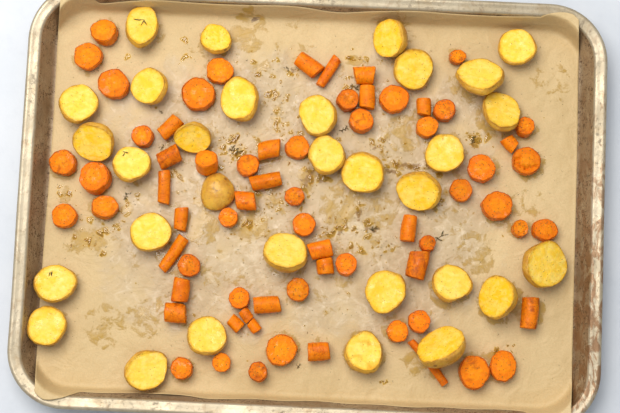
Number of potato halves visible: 31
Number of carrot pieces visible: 69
